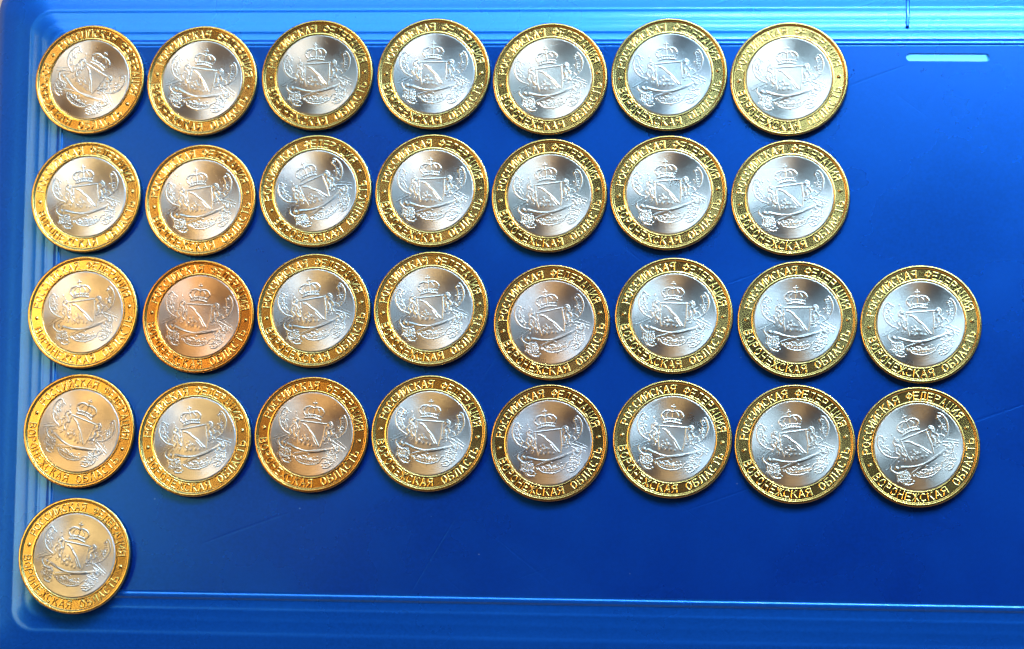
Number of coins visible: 31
